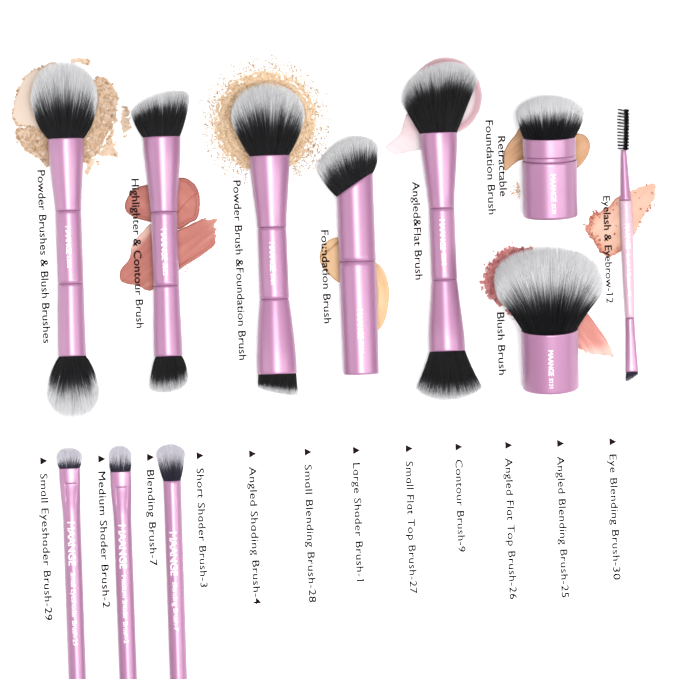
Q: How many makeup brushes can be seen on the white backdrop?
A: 11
